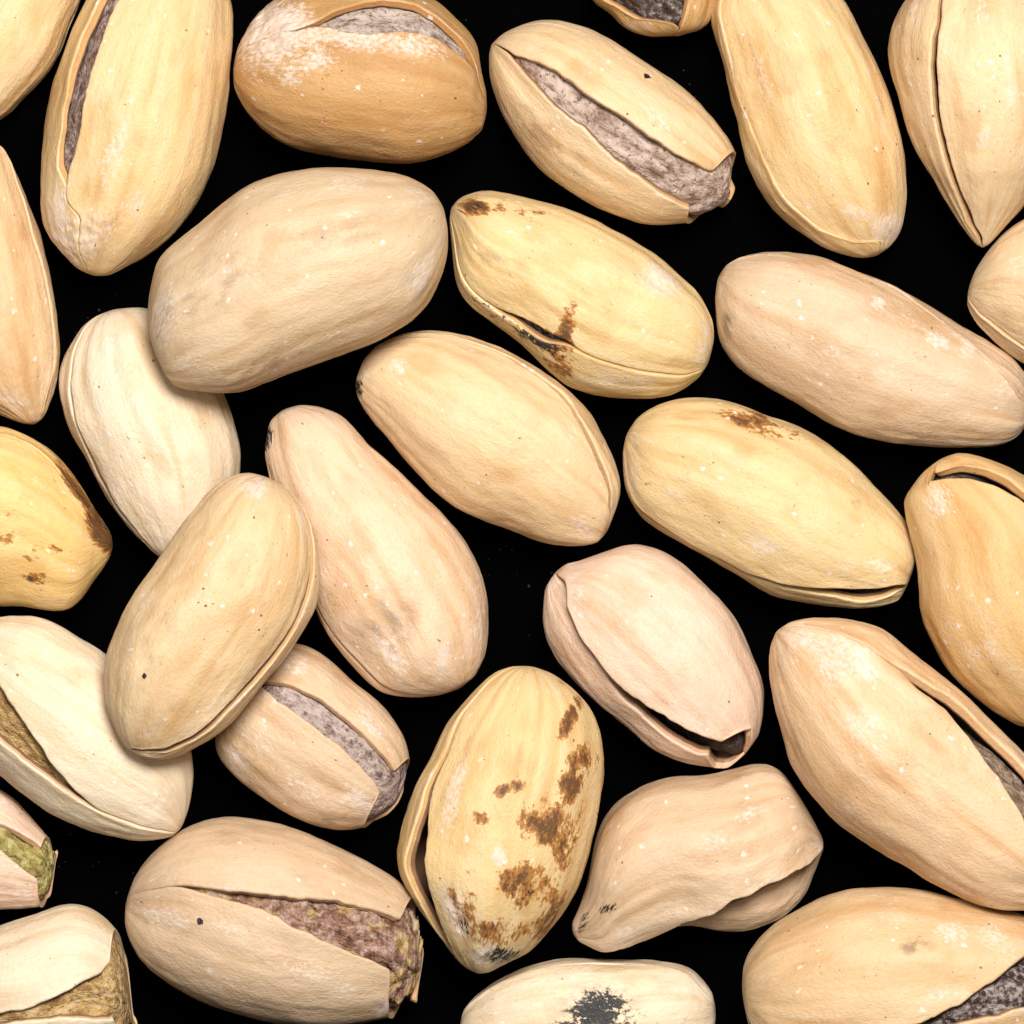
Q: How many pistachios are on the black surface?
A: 30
